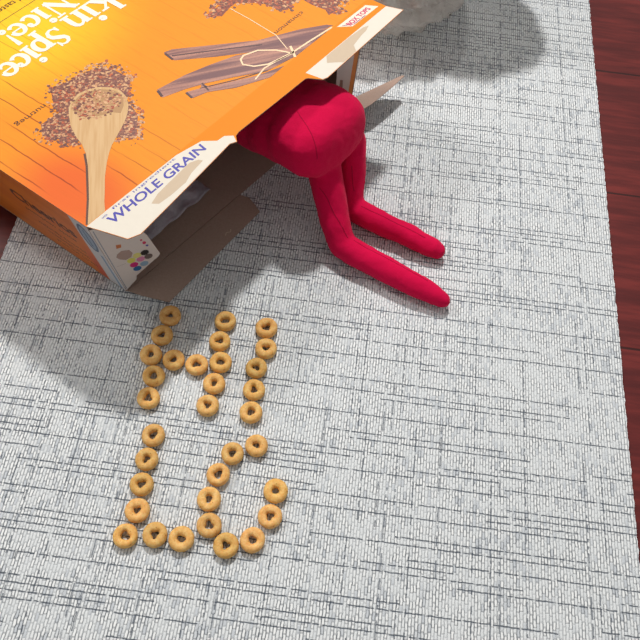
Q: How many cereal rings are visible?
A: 33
